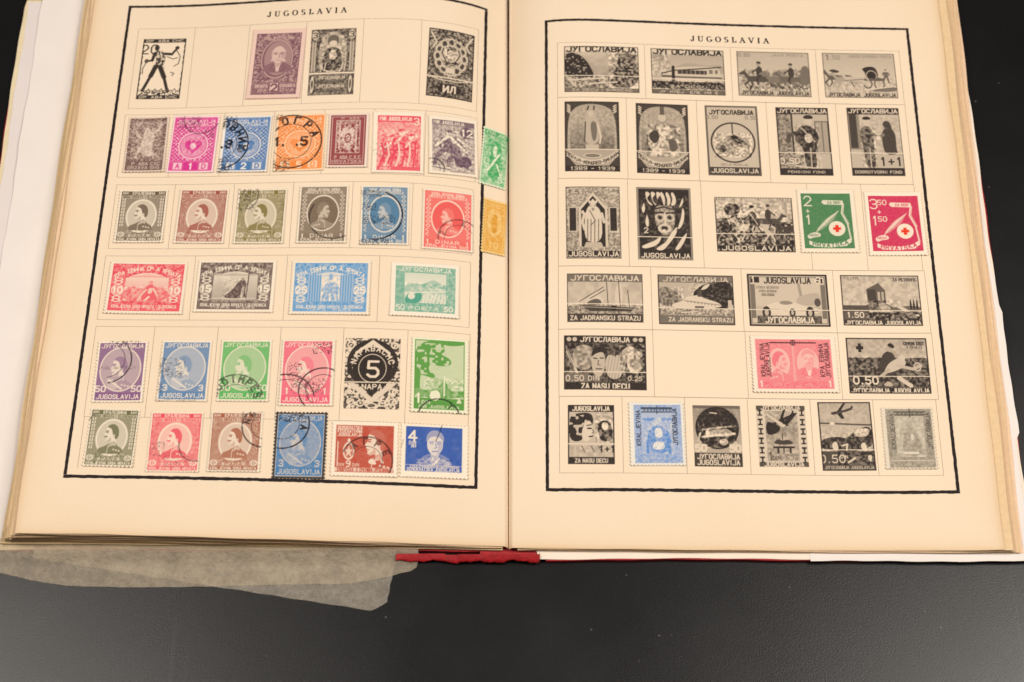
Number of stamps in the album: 62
